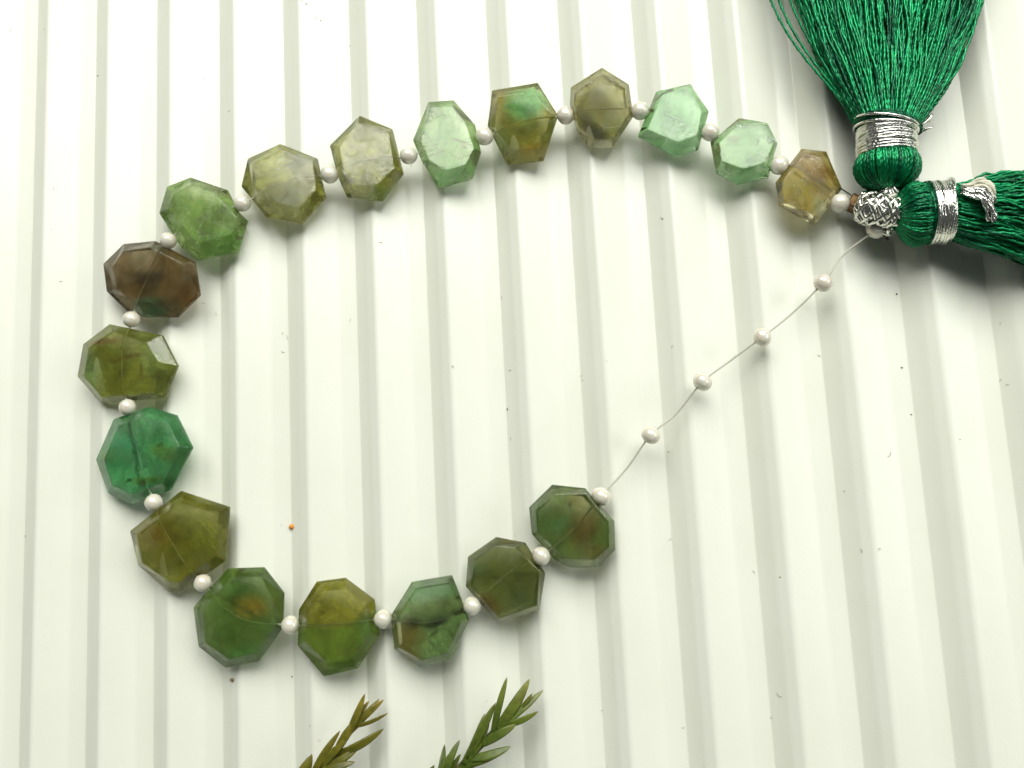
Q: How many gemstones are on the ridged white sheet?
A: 18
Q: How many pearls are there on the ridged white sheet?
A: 24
